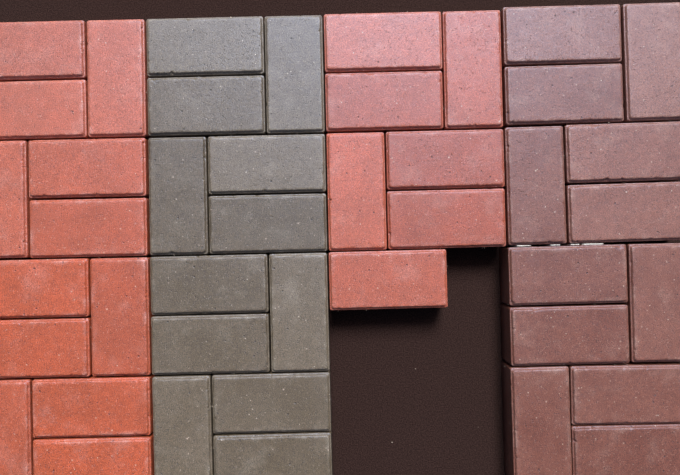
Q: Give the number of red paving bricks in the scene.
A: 19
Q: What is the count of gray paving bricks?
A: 12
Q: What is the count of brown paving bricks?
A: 12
